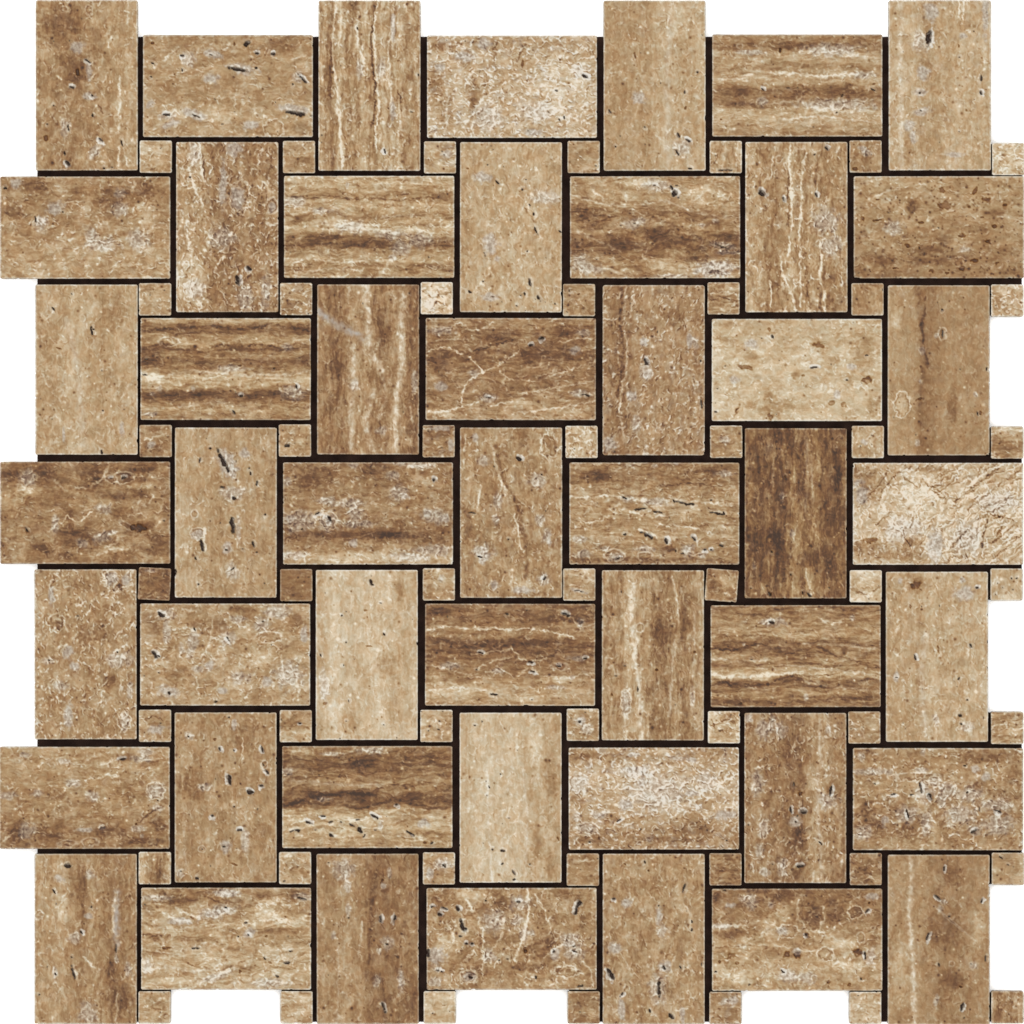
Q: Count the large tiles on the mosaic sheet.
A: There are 49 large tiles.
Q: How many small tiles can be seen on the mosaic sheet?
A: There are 49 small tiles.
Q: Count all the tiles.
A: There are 98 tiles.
